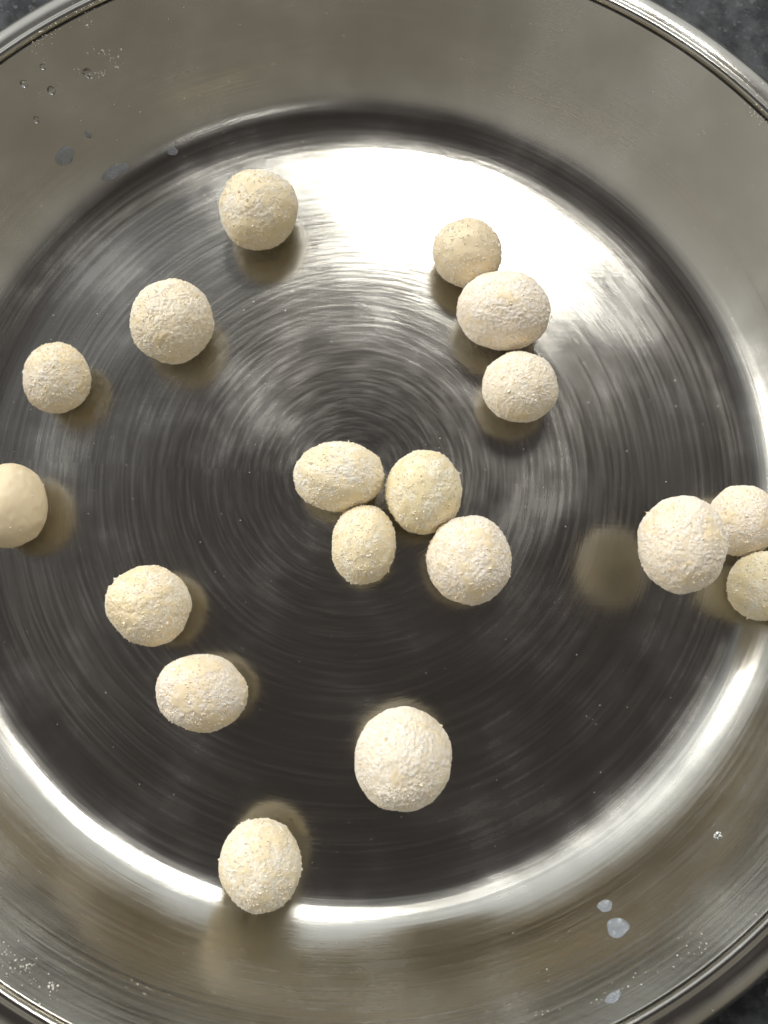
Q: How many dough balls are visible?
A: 18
